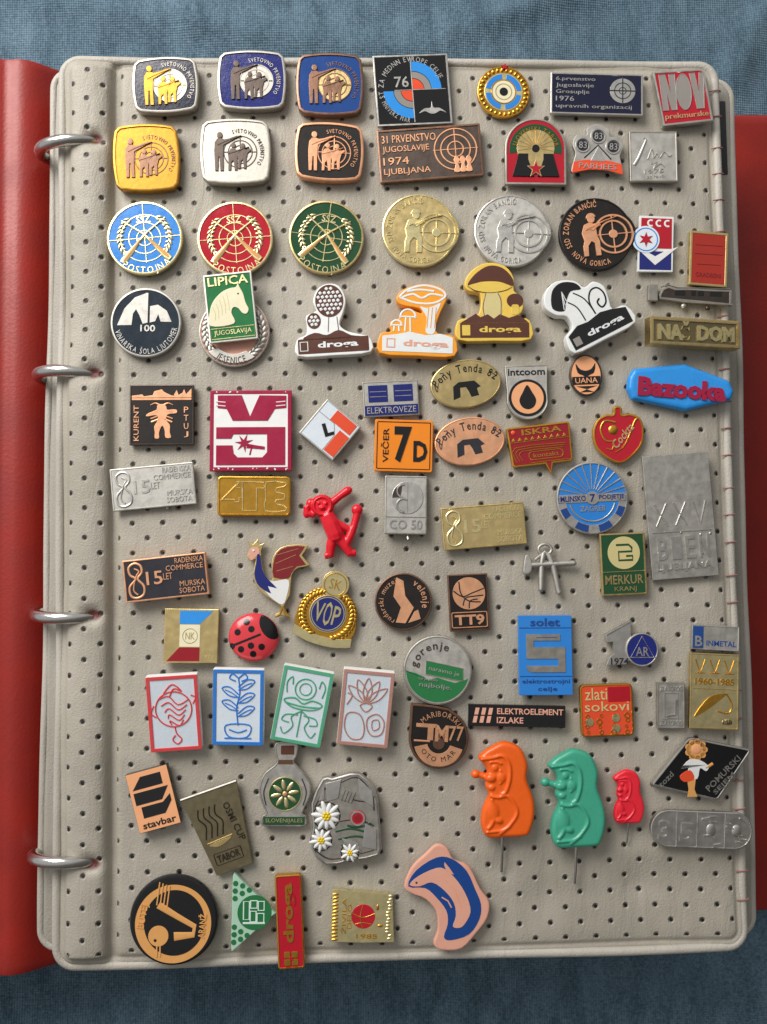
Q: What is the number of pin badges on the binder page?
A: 86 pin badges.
